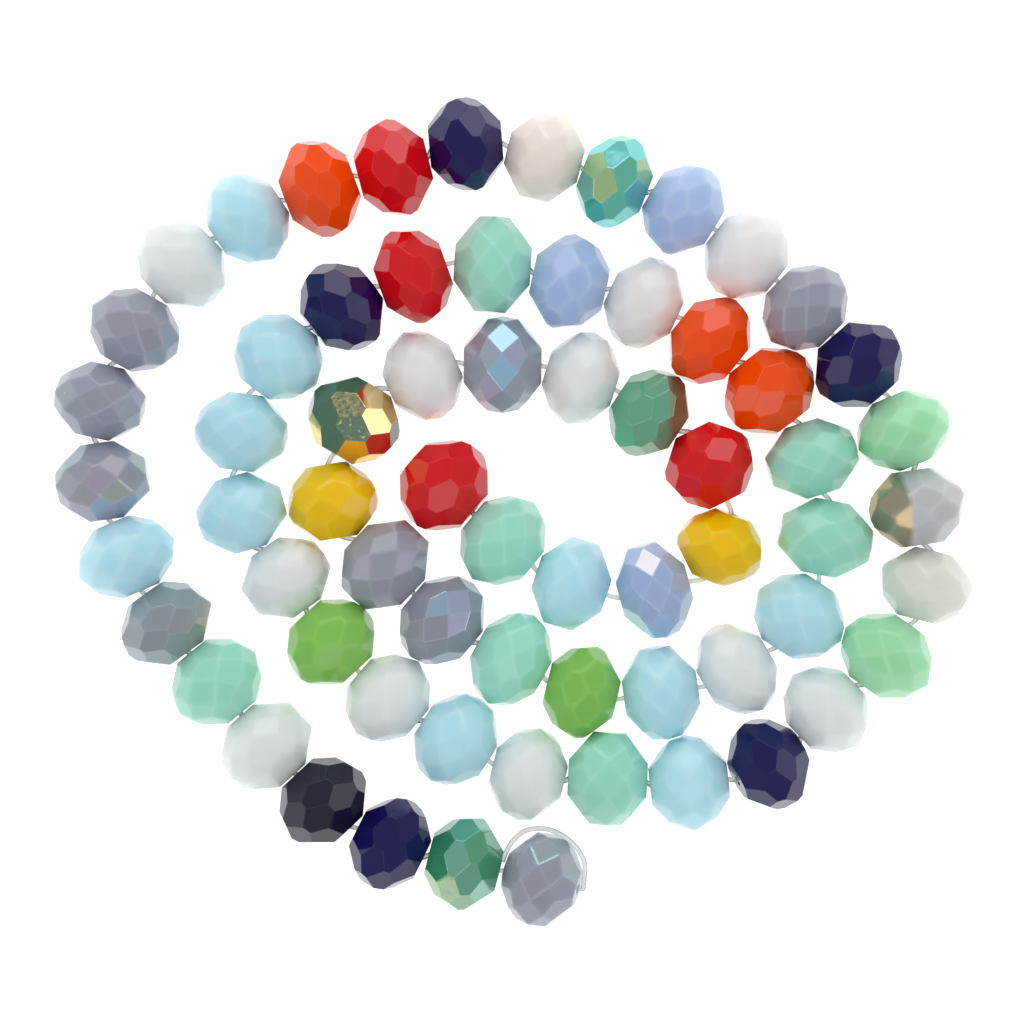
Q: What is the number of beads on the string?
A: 66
